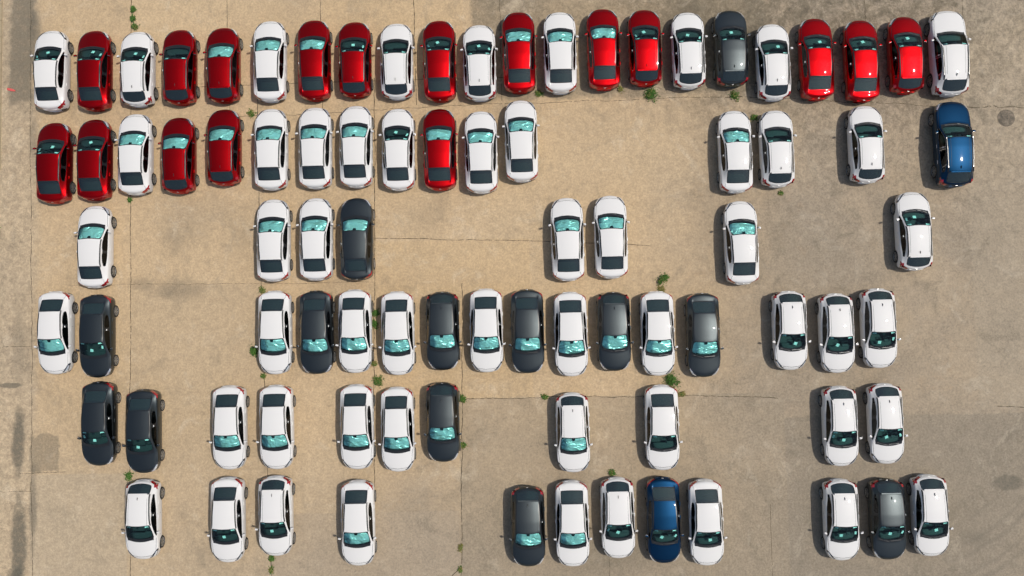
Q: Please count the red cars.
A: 17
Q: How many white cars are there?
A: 53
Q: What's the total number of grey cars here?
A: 13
